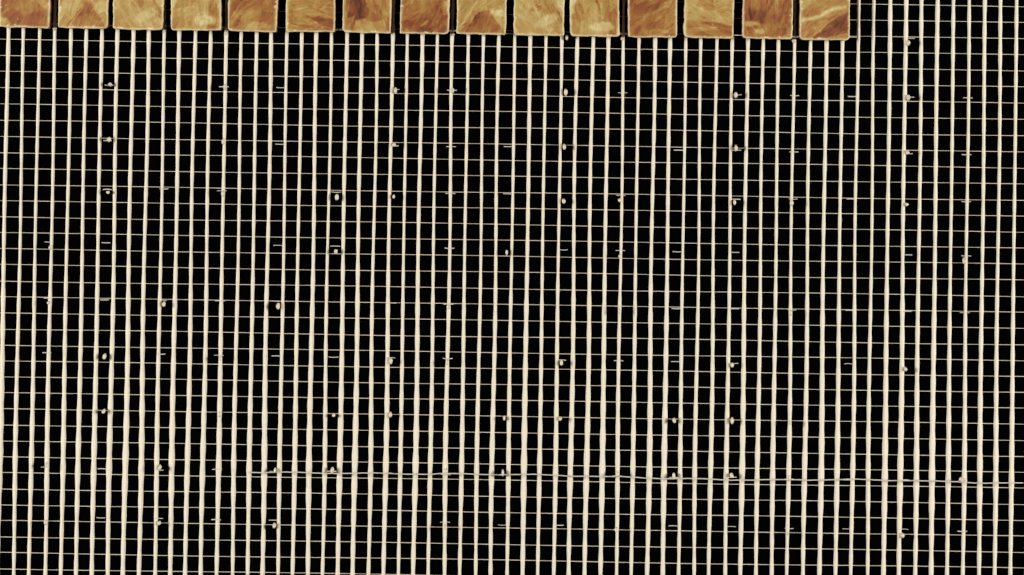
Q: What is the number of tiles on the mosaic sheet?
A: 15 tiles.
